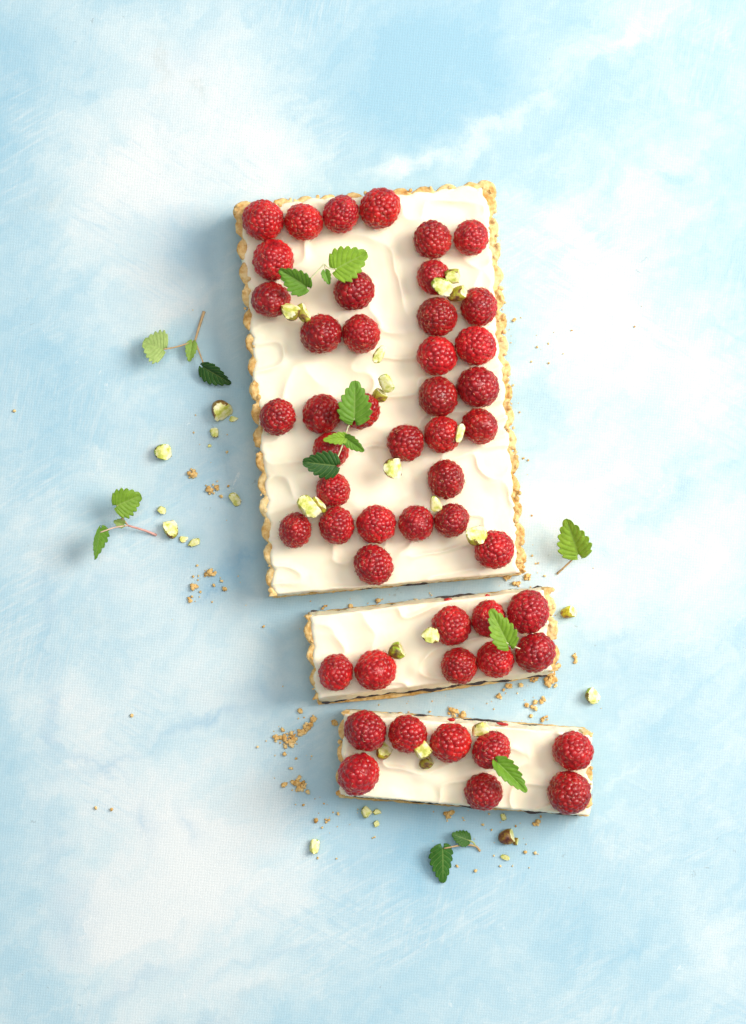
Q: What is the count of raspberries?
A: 50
